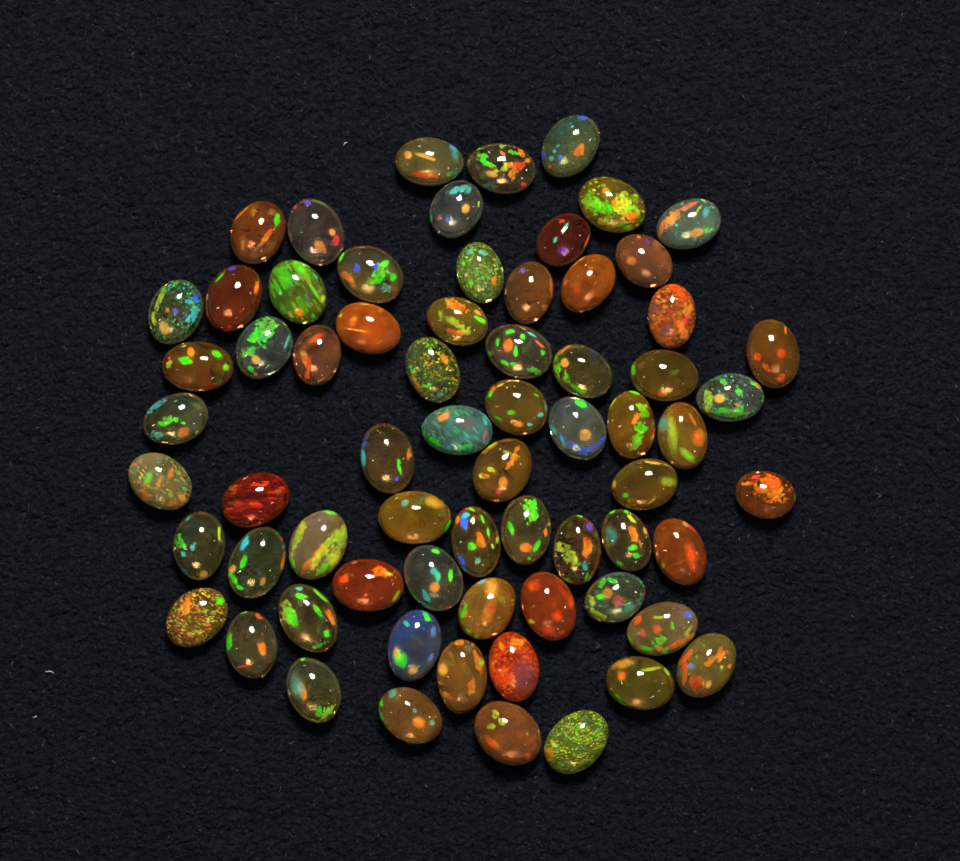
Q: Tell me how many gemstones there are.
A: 68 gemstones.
